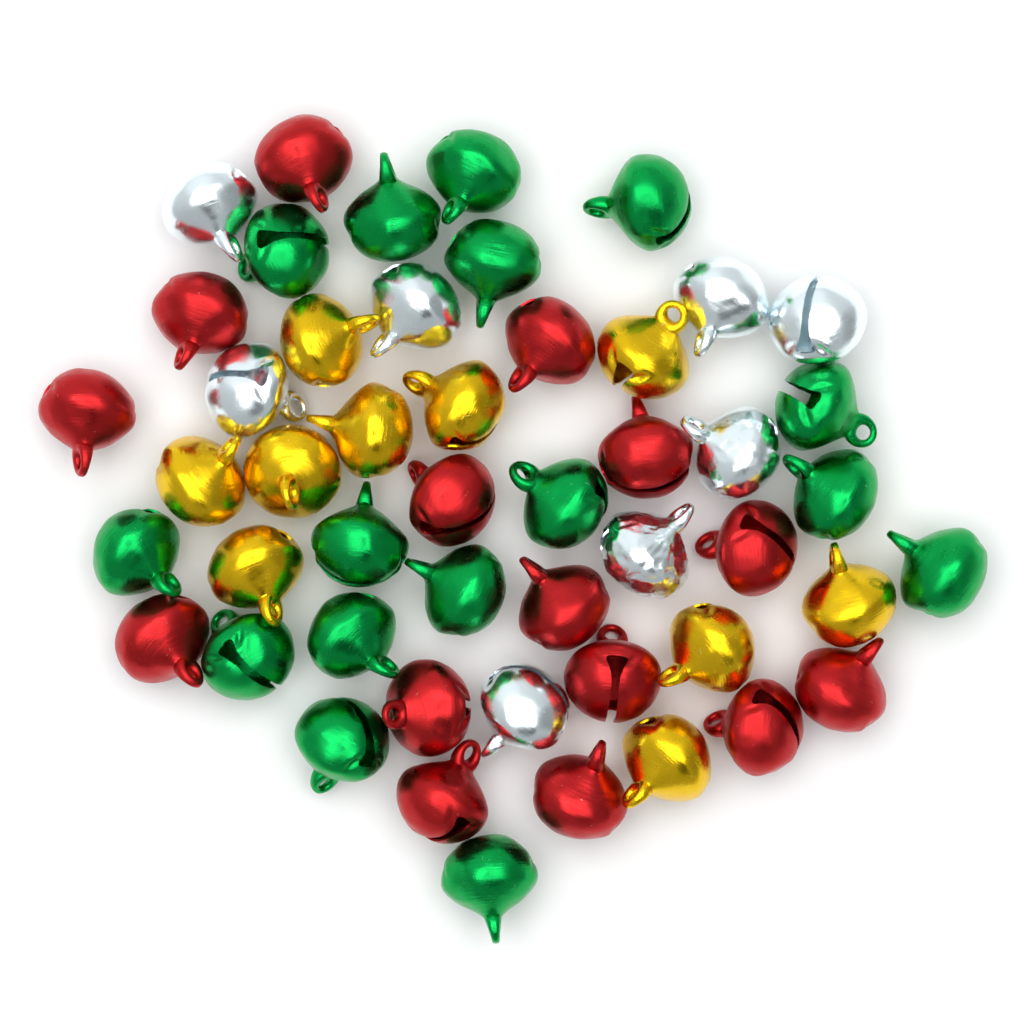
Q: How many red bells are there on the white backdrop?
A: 15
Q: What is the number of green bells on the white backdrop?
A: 16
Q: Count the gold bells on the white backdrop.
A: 10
